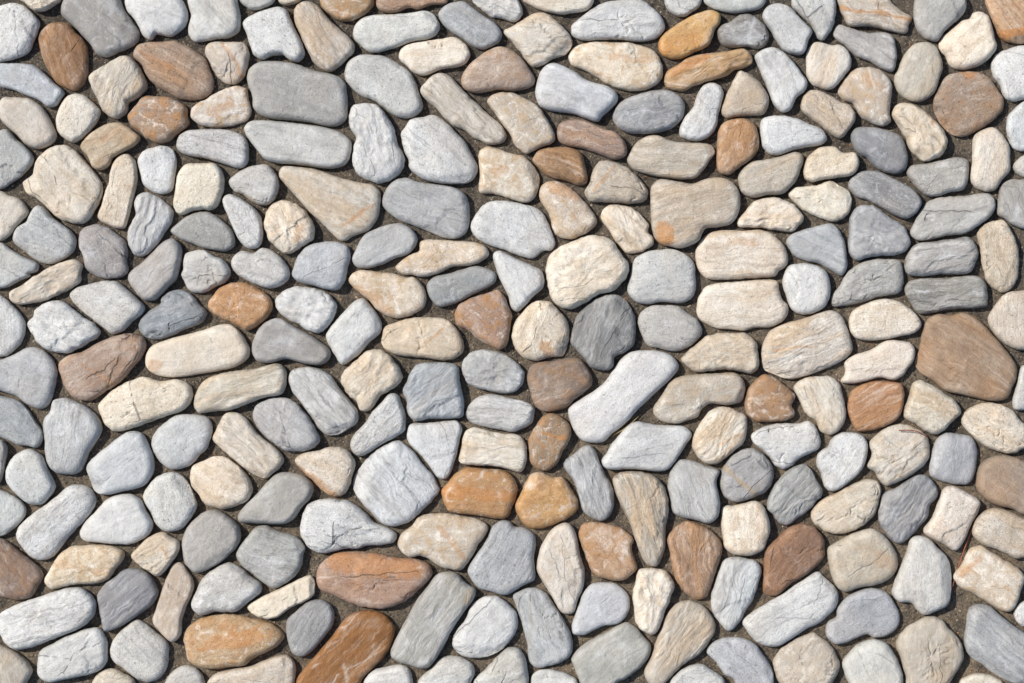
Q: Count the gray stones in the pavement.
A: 131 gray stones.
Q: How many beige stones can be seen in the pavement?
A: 88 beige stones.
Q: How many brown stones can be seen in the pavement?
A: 32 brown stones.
